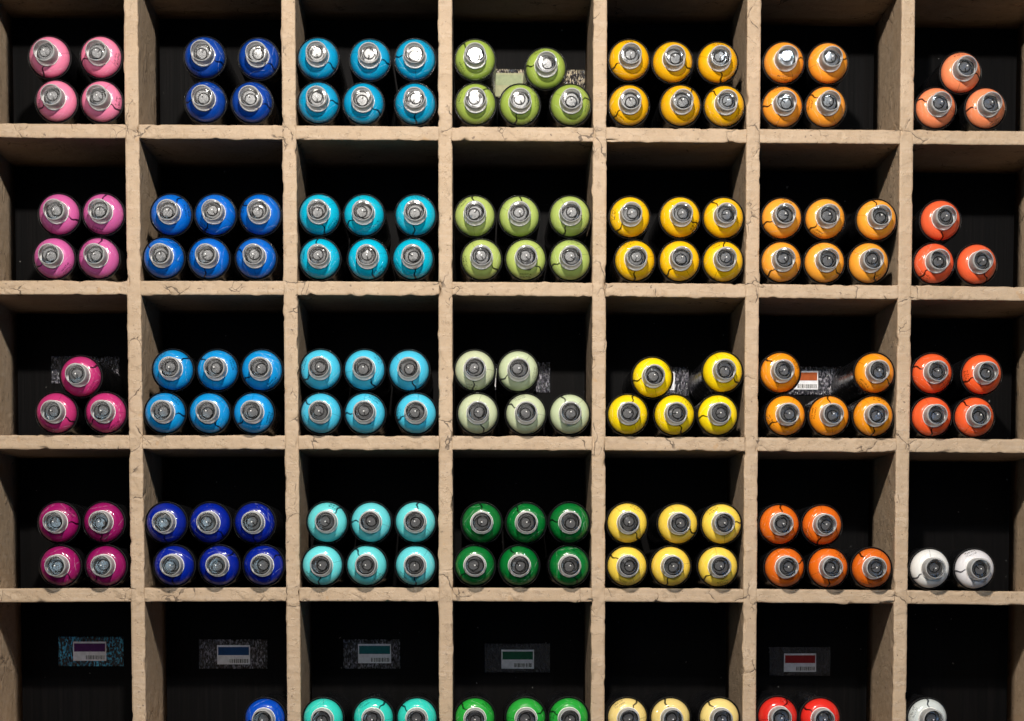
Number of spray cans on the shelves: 151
